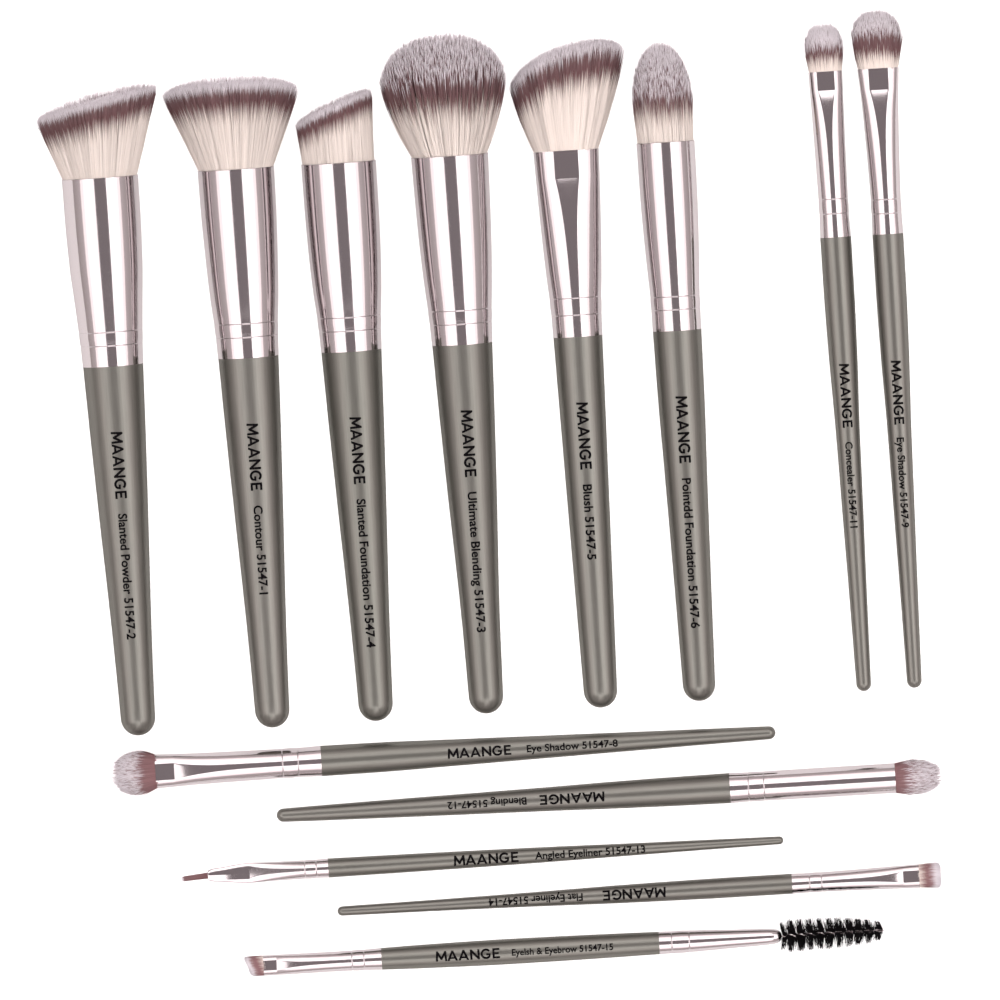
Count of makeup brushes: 13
